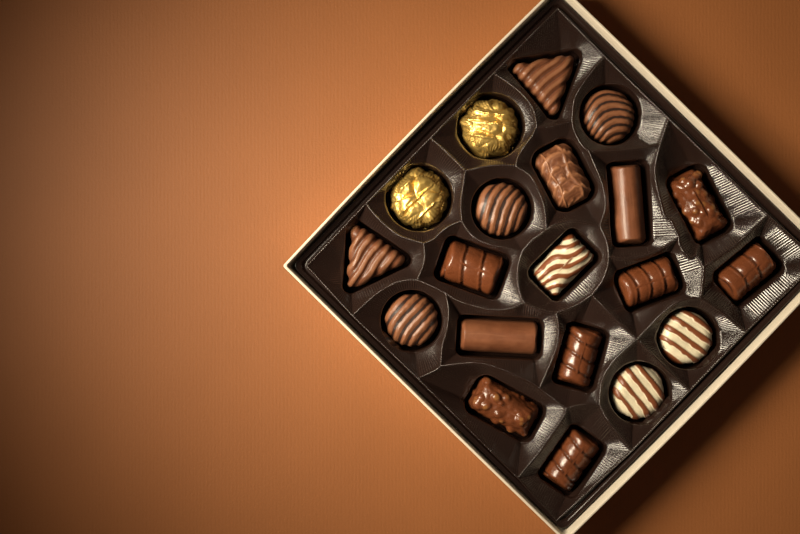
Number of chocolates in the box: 20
